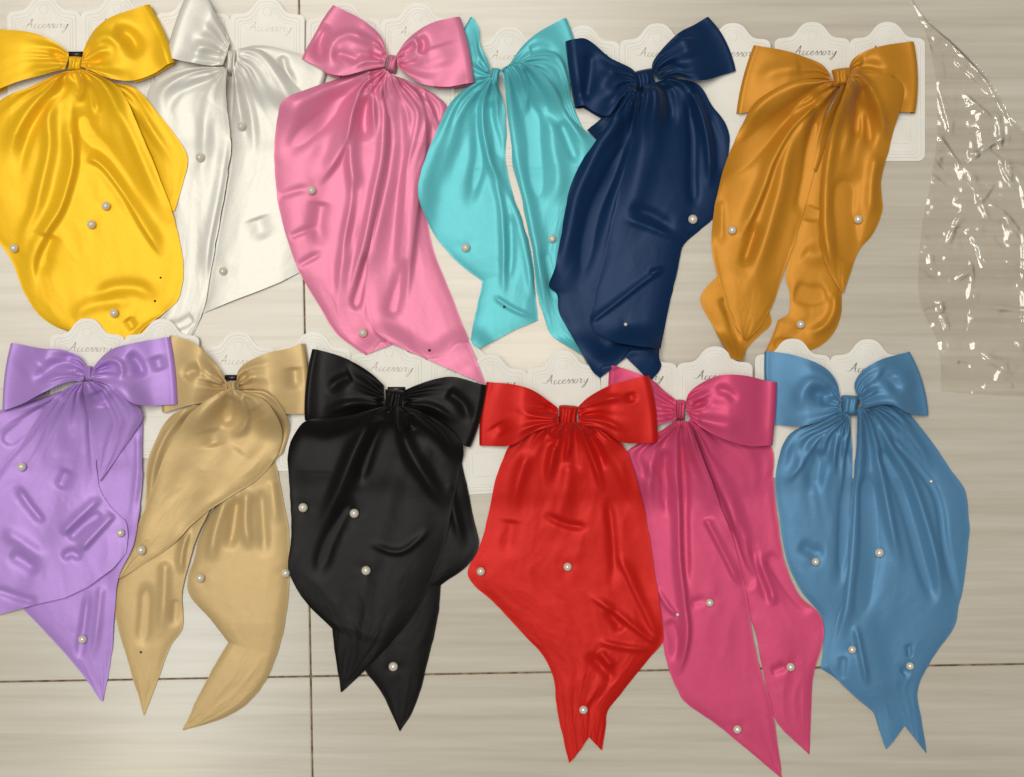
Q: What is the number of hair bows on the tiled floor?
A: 12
